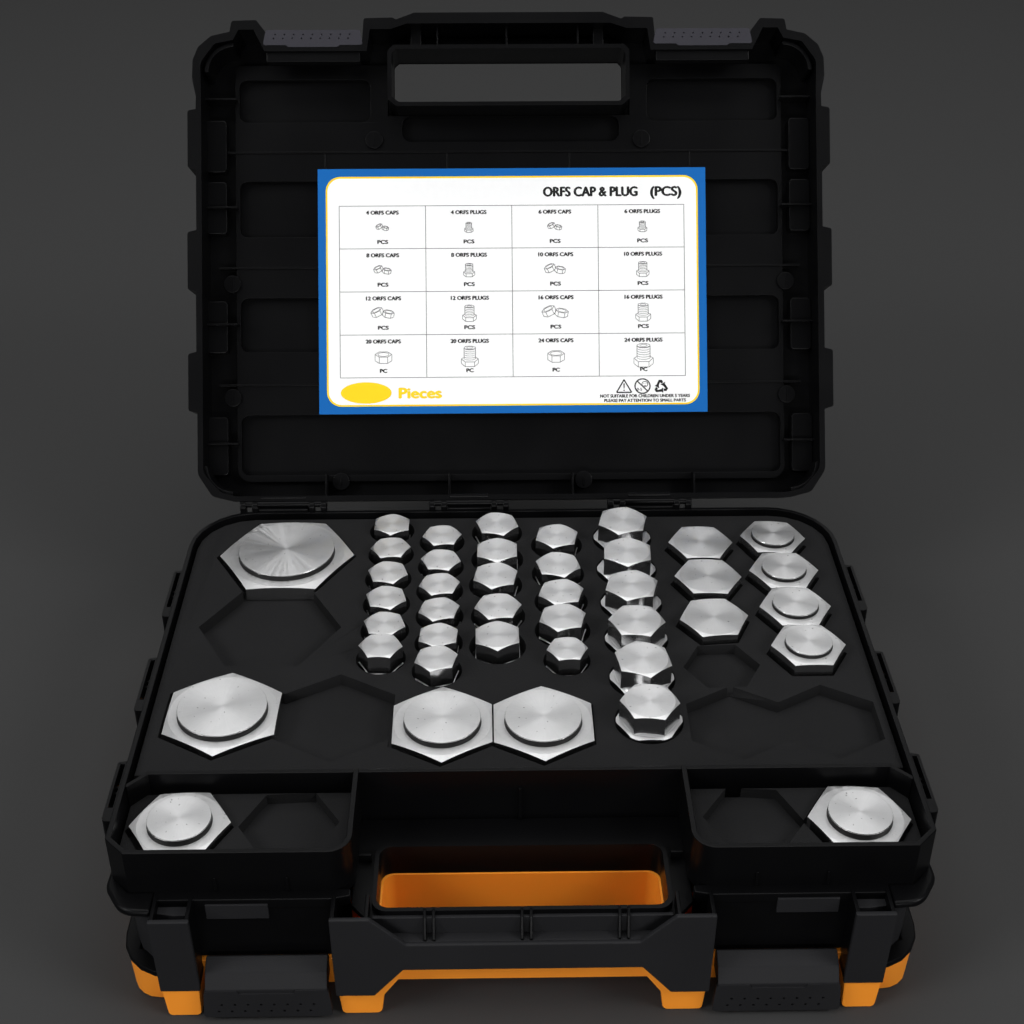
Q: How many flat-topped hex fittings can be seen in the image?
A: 31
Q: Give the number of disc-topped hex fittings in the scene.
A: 10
